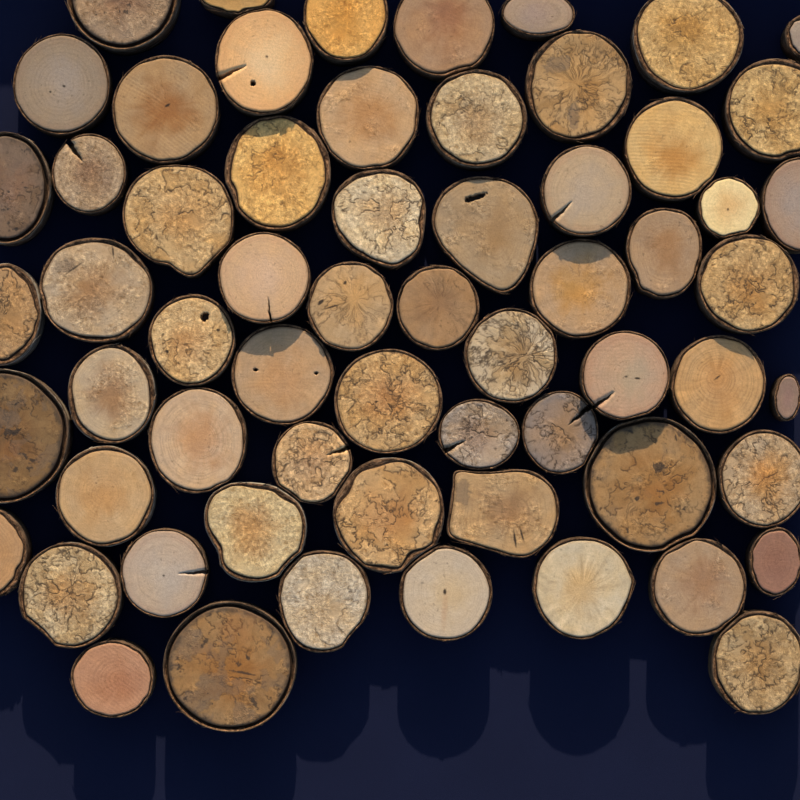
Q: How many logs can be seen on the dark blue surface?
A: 62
